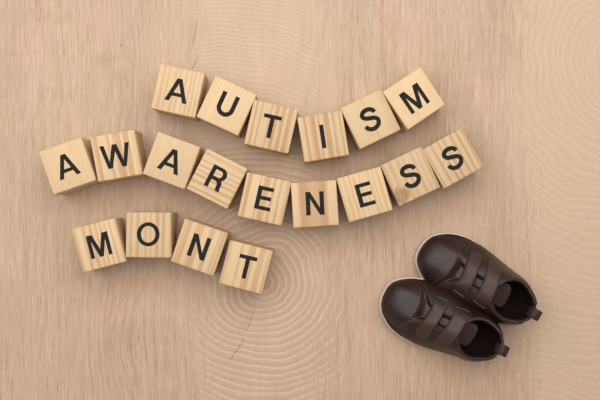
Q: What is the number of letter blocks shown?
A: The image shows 19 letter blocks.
